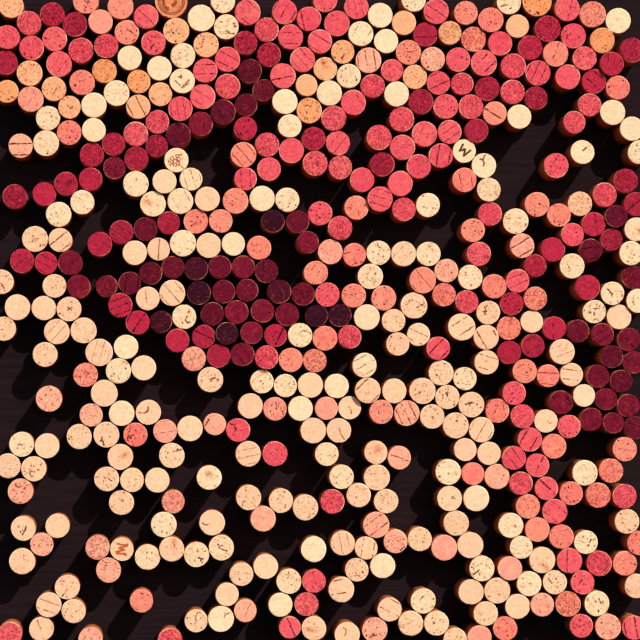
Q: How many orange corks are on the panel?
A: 22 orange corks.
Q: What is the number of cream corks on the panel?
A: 200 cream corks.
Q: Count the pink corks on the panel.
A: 191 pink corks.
